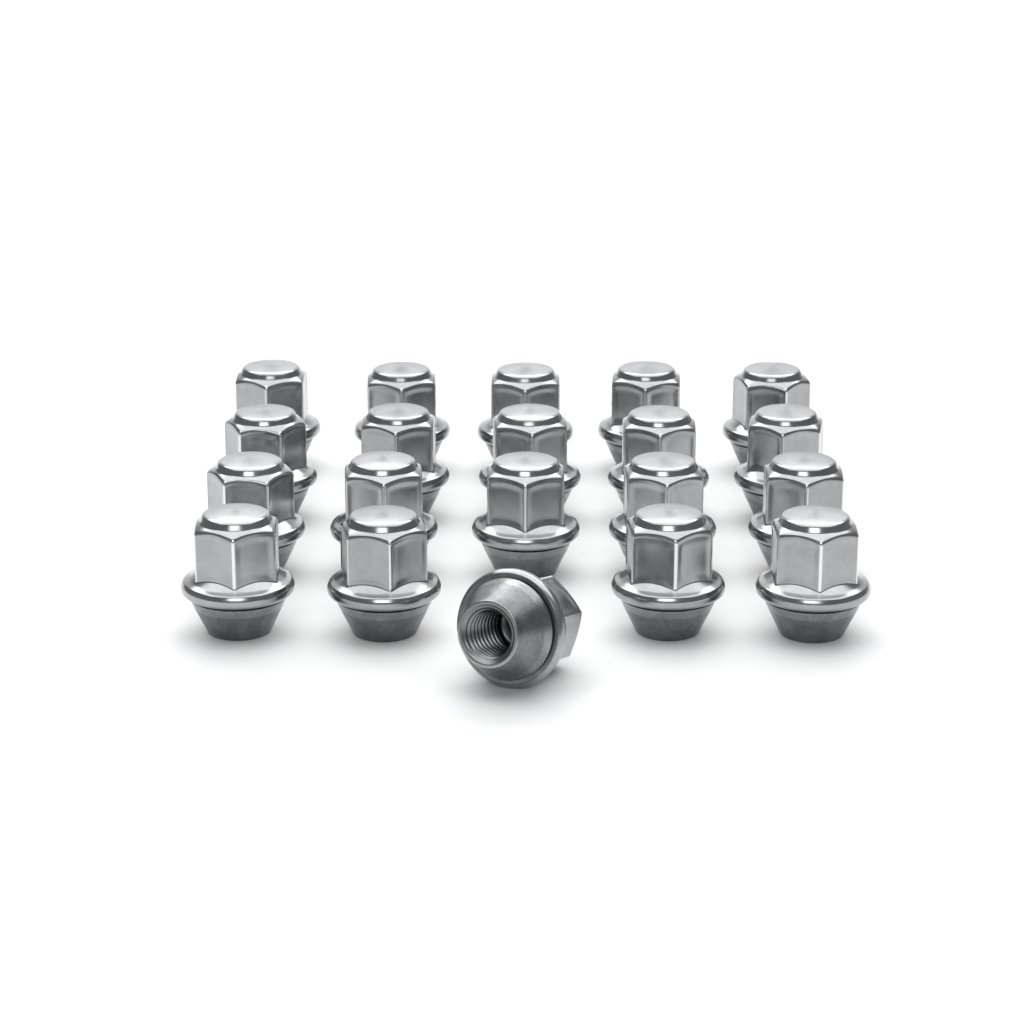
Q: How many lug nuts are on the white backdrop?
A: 20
